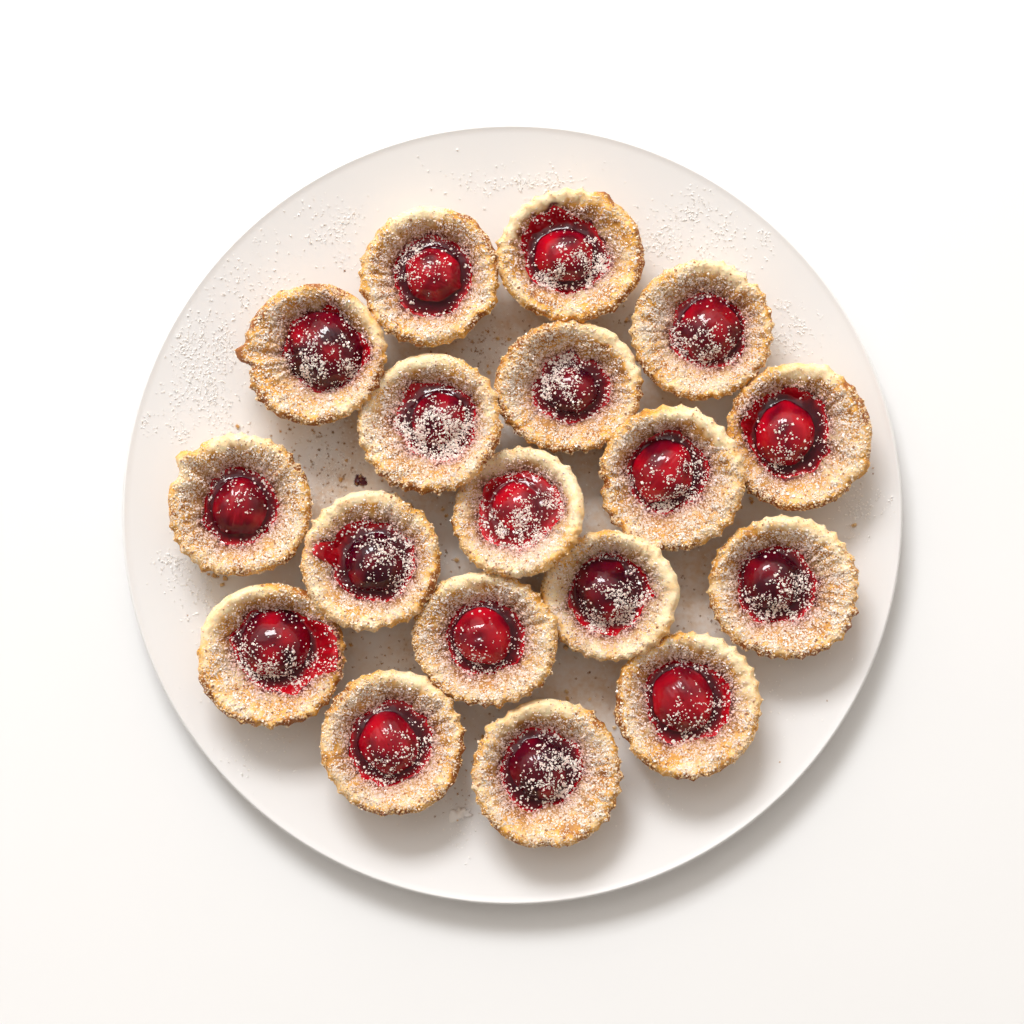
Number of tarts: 18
